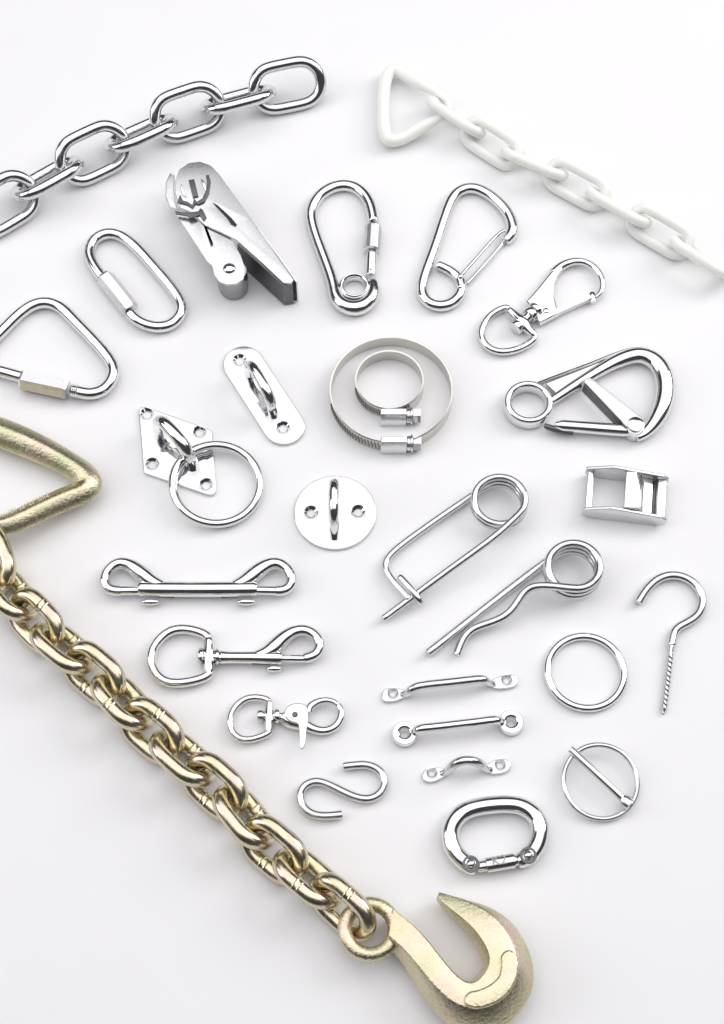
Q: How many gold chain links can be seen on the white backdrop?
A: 13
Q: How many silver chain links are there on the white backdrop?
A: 7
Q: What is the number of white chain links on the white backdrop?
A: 7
